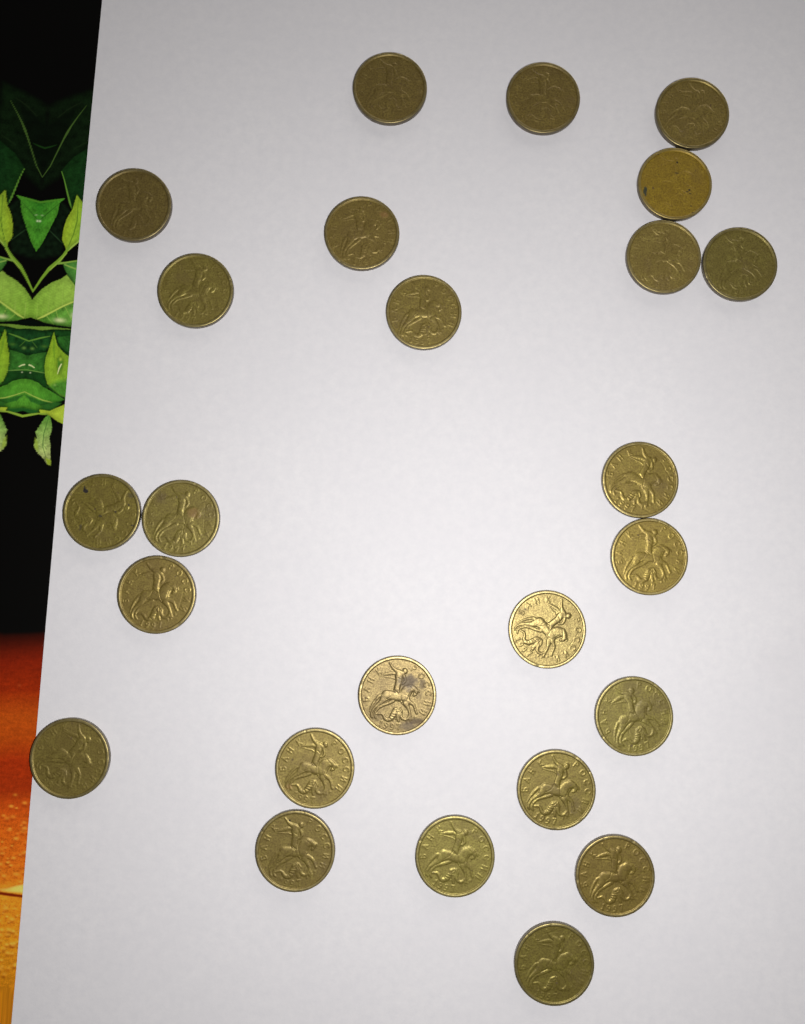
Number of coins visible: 25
